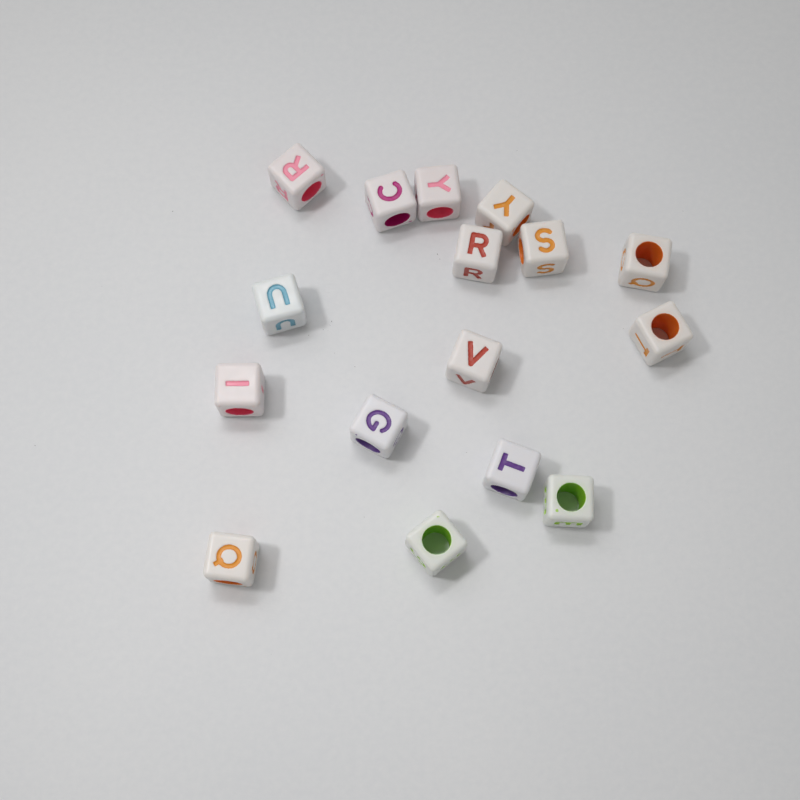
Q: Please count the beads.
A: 16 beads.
